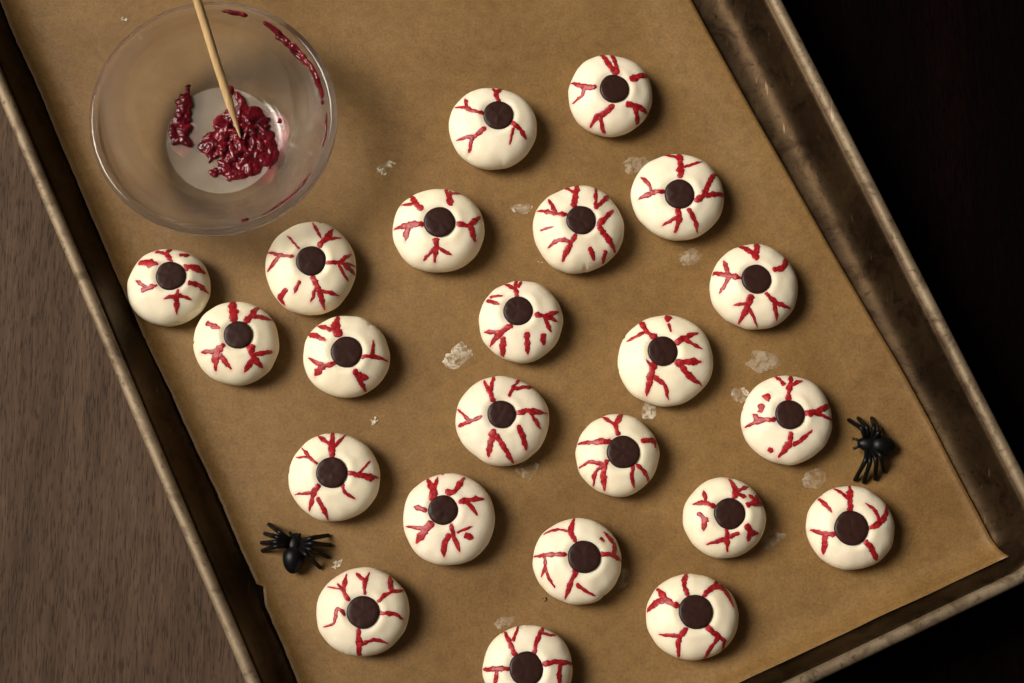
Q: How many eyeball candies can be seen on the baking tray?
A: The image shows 23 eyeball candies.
